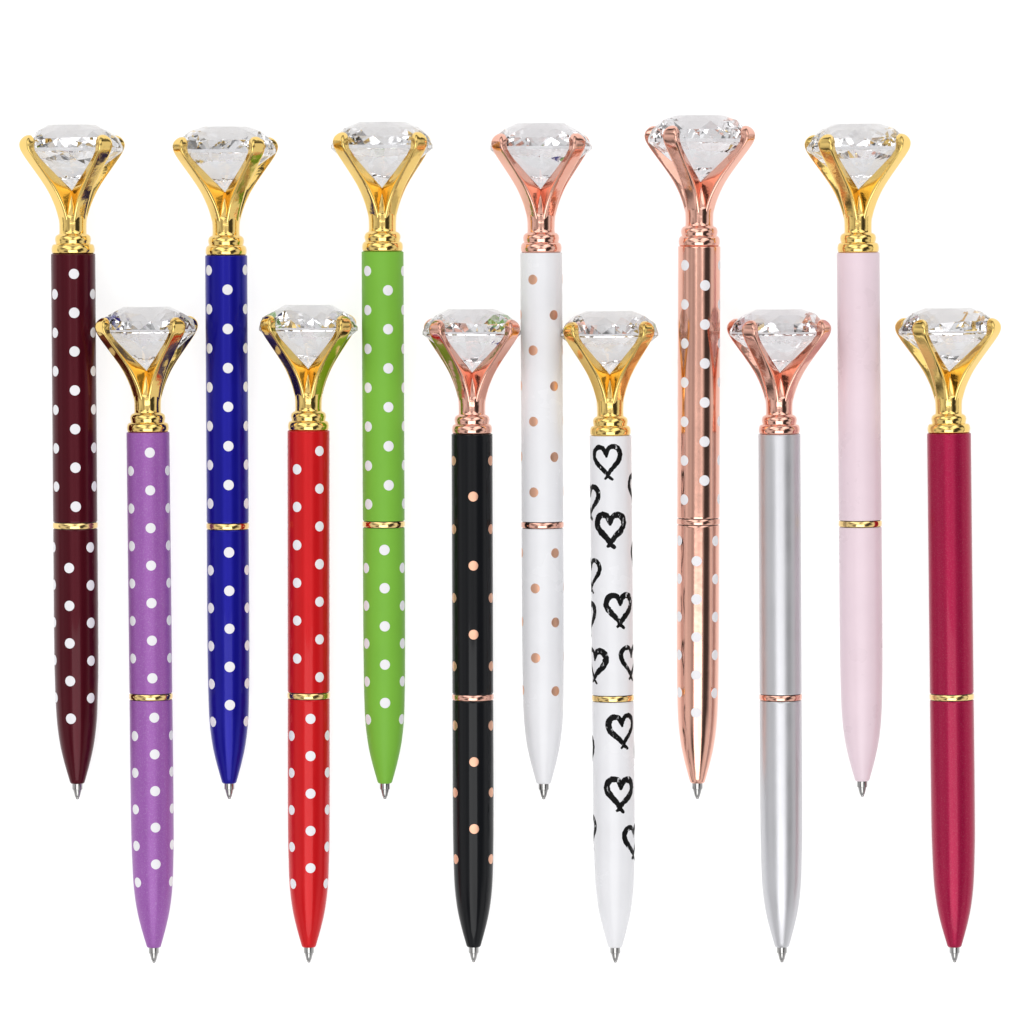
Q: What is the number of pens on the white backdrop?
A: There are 12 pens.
